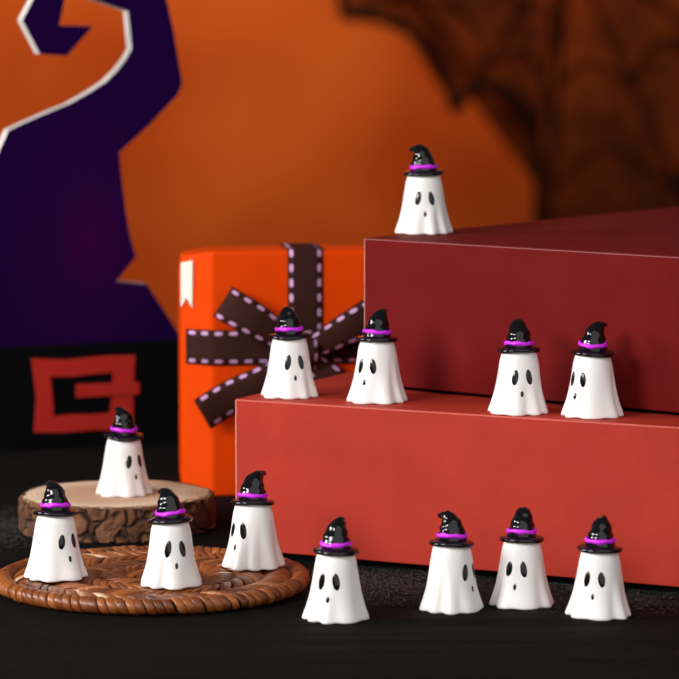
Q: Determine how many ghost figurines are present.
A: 13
